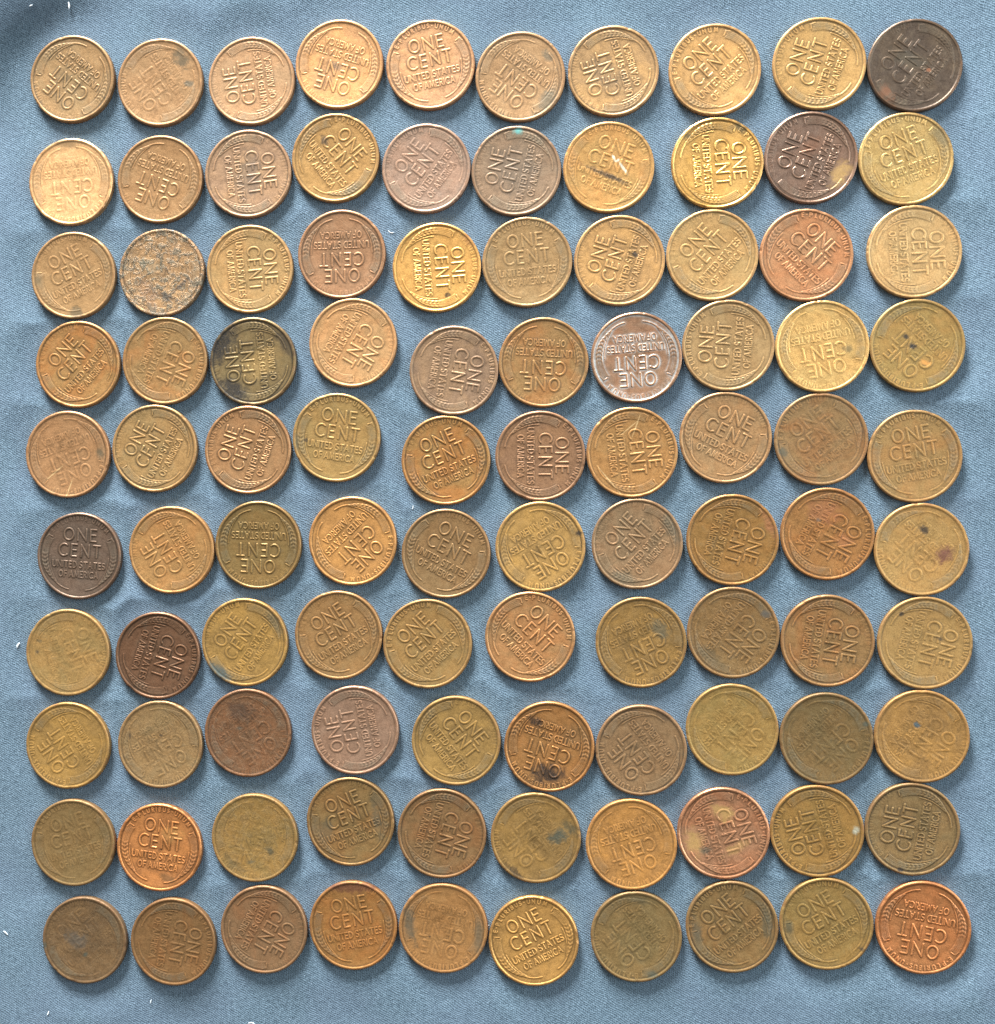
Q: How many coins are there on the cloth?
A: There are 100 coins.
